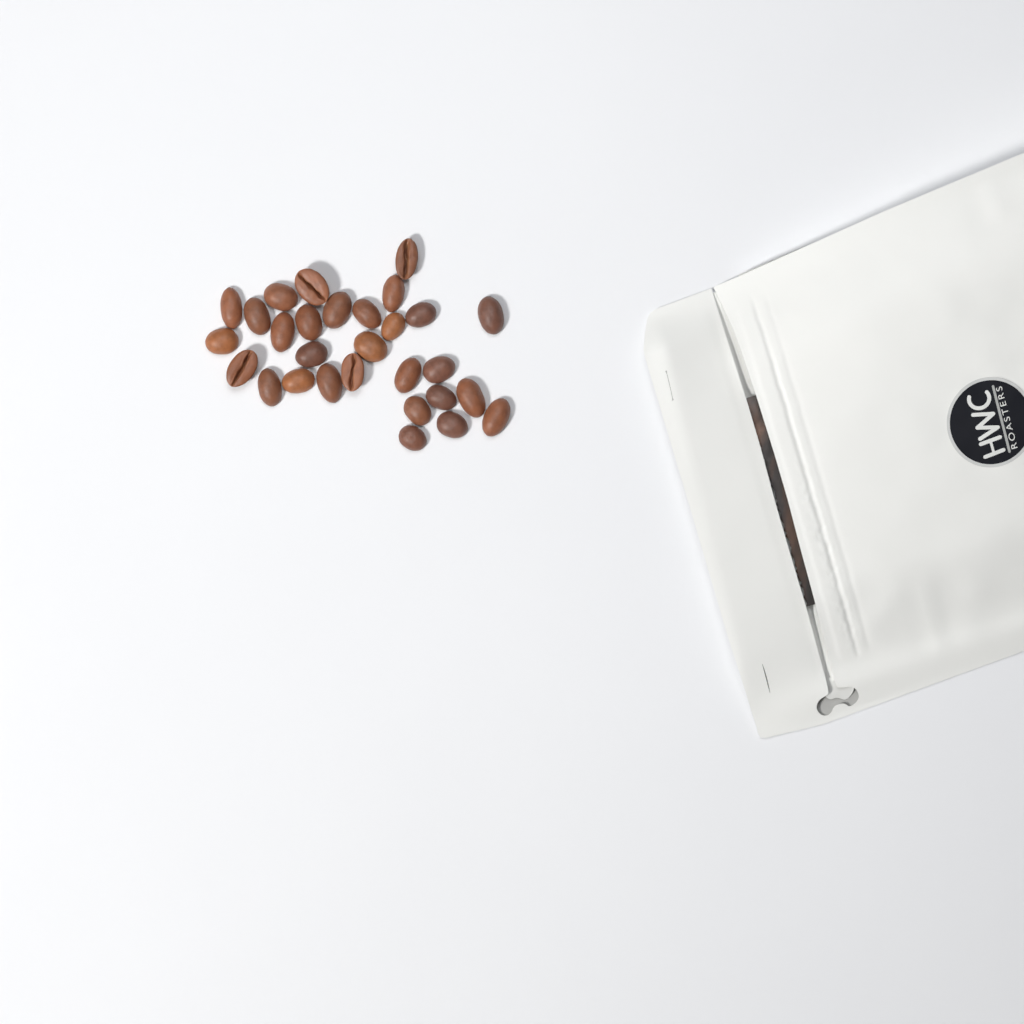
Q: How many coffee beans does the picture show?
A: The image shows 29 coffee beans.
